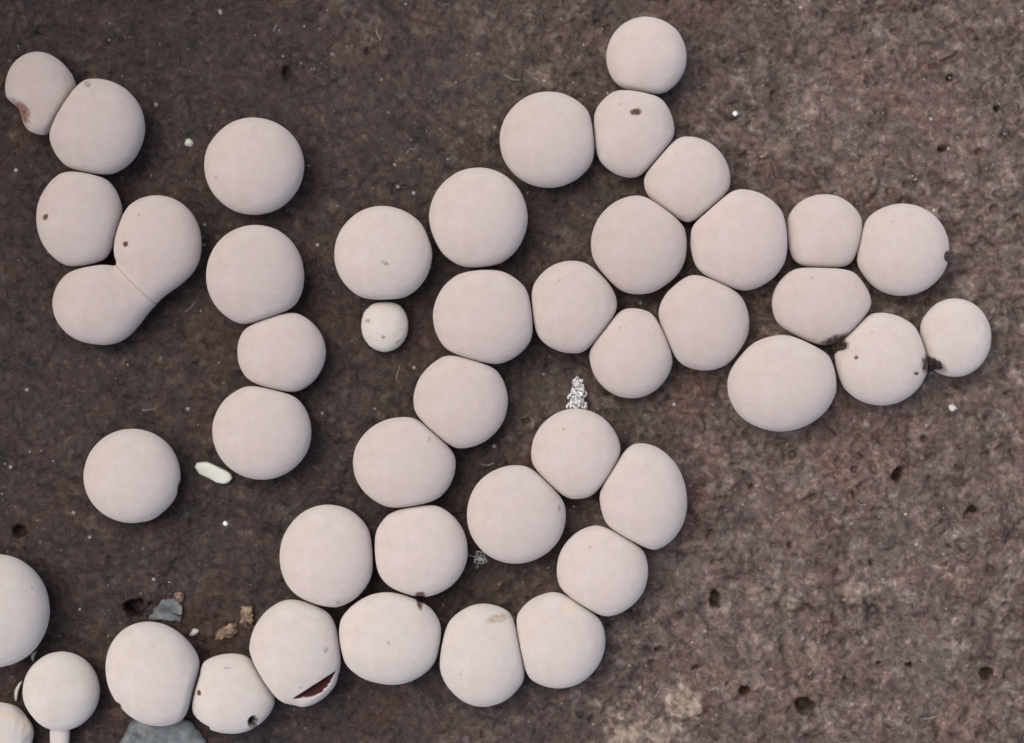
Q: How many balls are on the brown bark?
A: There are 46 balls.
